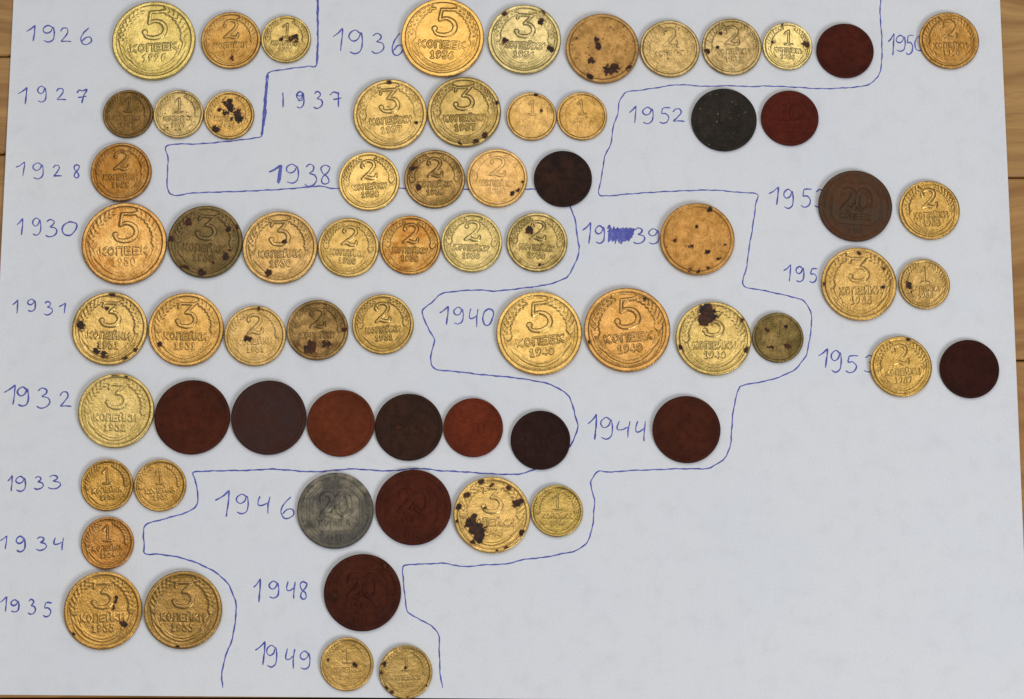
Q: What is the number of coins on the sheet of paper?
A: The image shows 68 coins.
